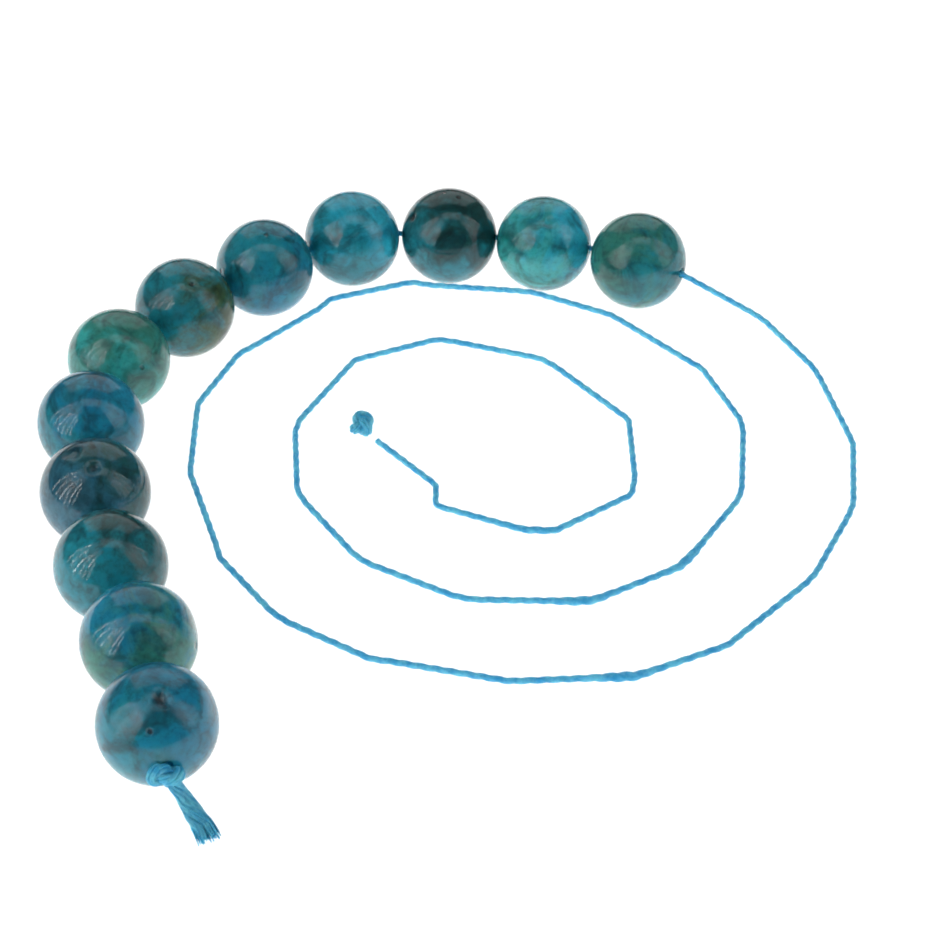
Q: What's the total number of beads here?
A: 12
